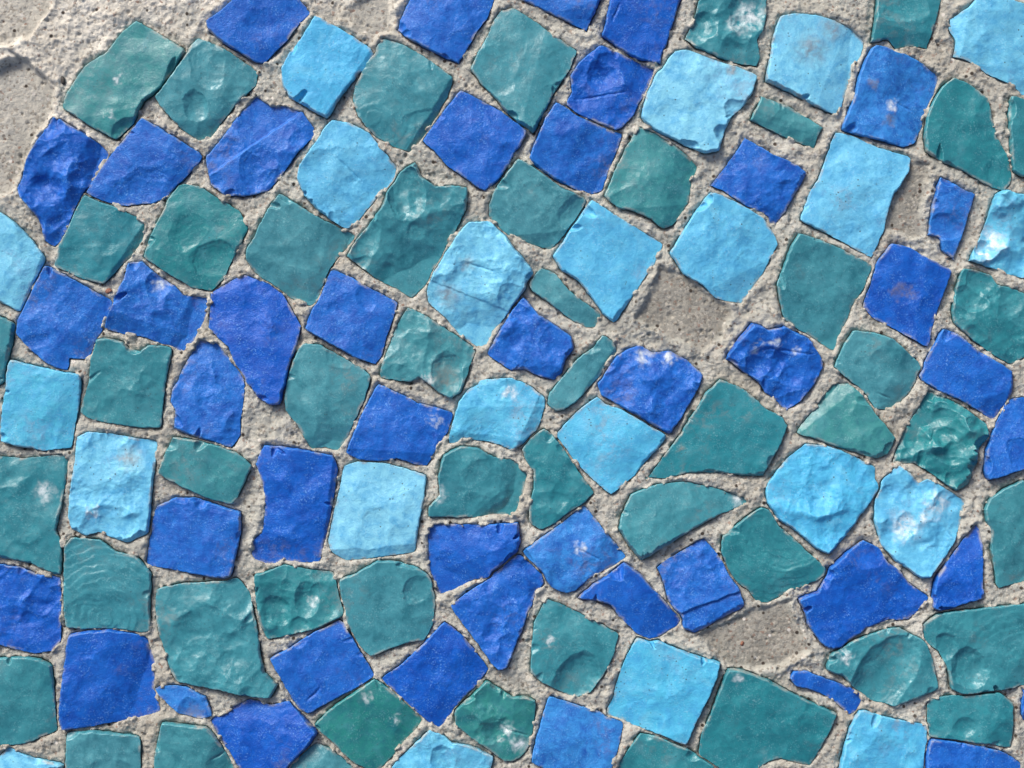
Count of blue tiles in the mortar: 44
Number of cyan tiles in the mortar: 22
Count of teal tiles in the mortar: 50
